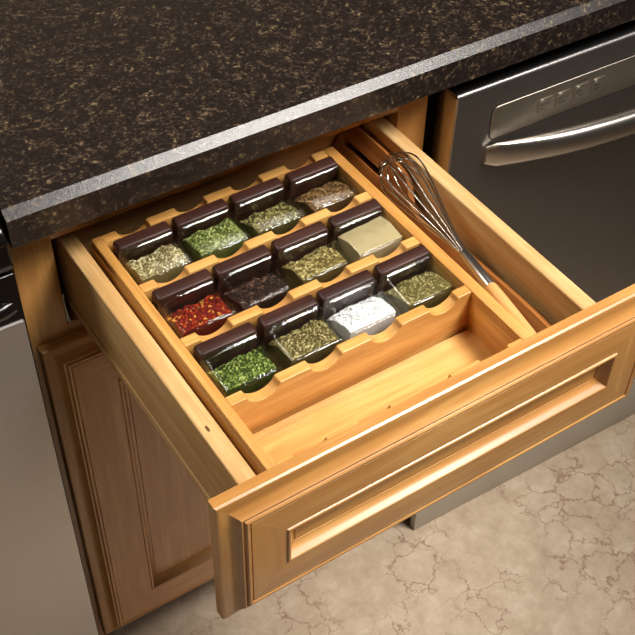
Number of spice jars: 12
